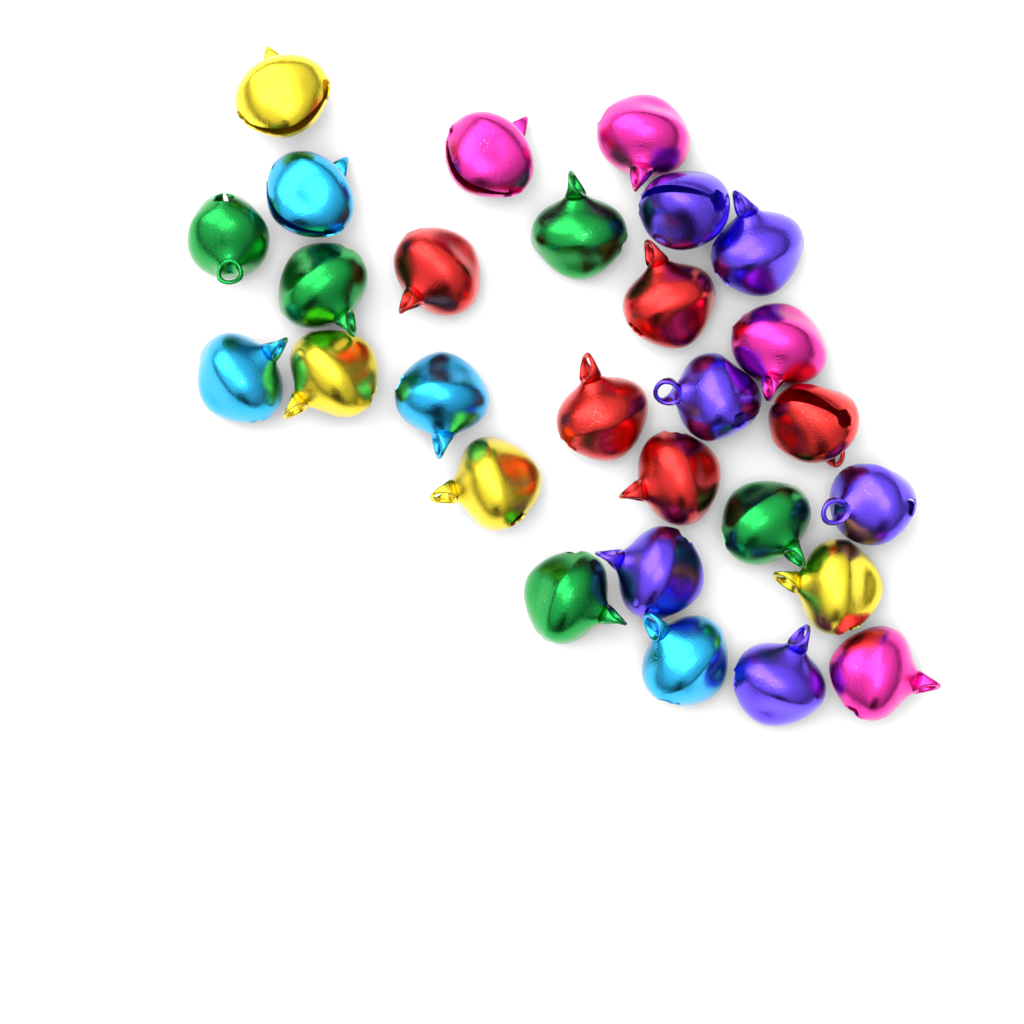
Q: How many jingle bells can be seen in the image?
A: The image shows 28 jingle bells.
